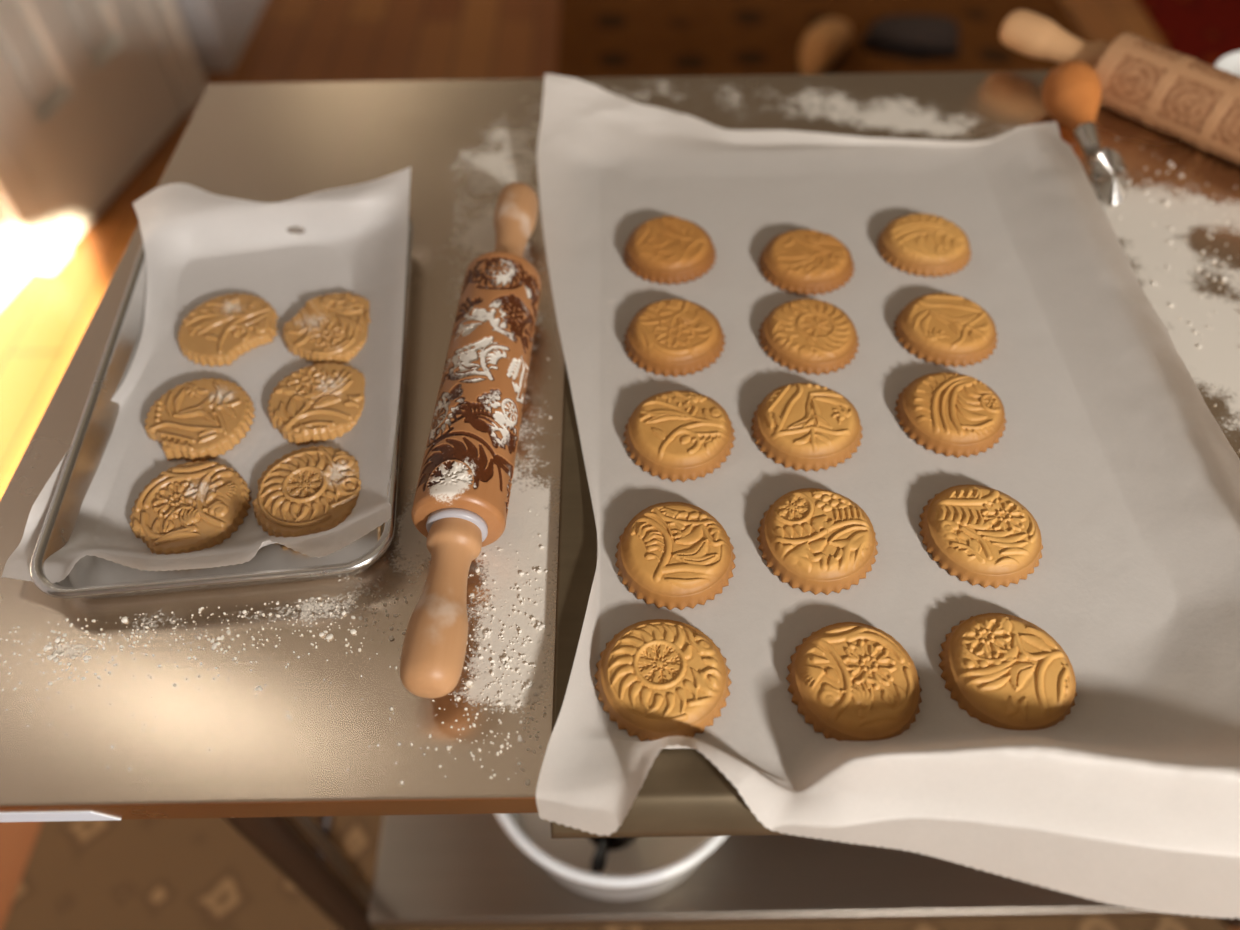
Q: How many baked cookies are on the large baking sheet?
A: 15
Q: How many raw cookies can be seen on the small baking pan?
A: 6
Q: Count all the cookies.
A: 21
